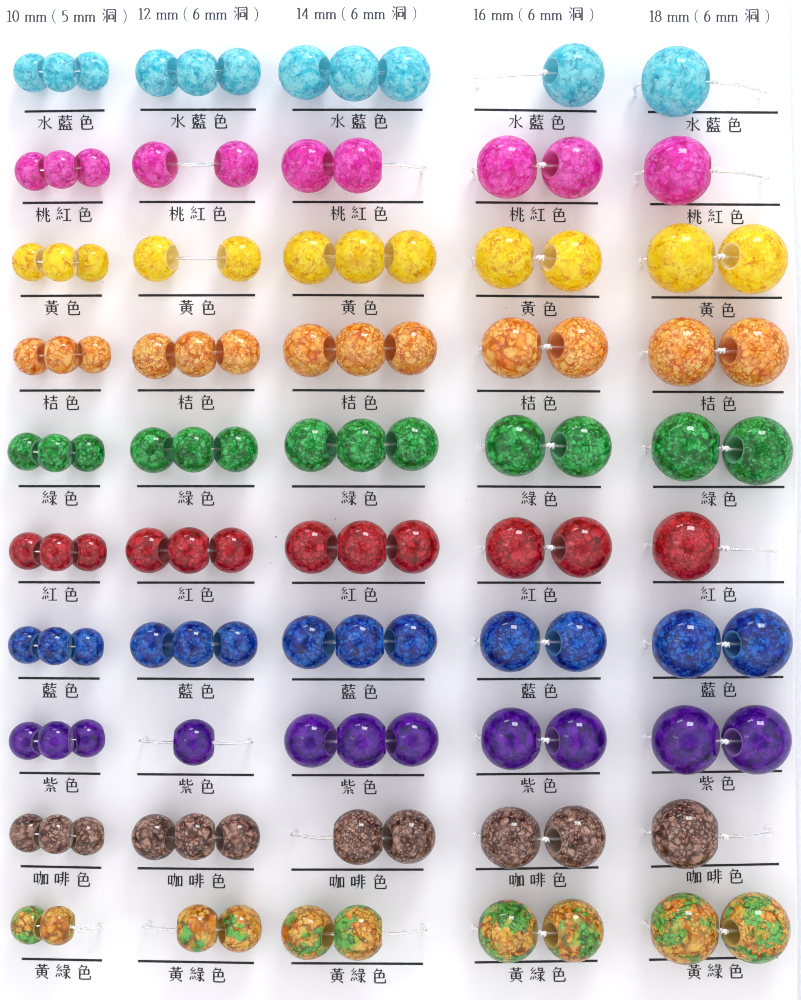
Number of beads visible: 116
